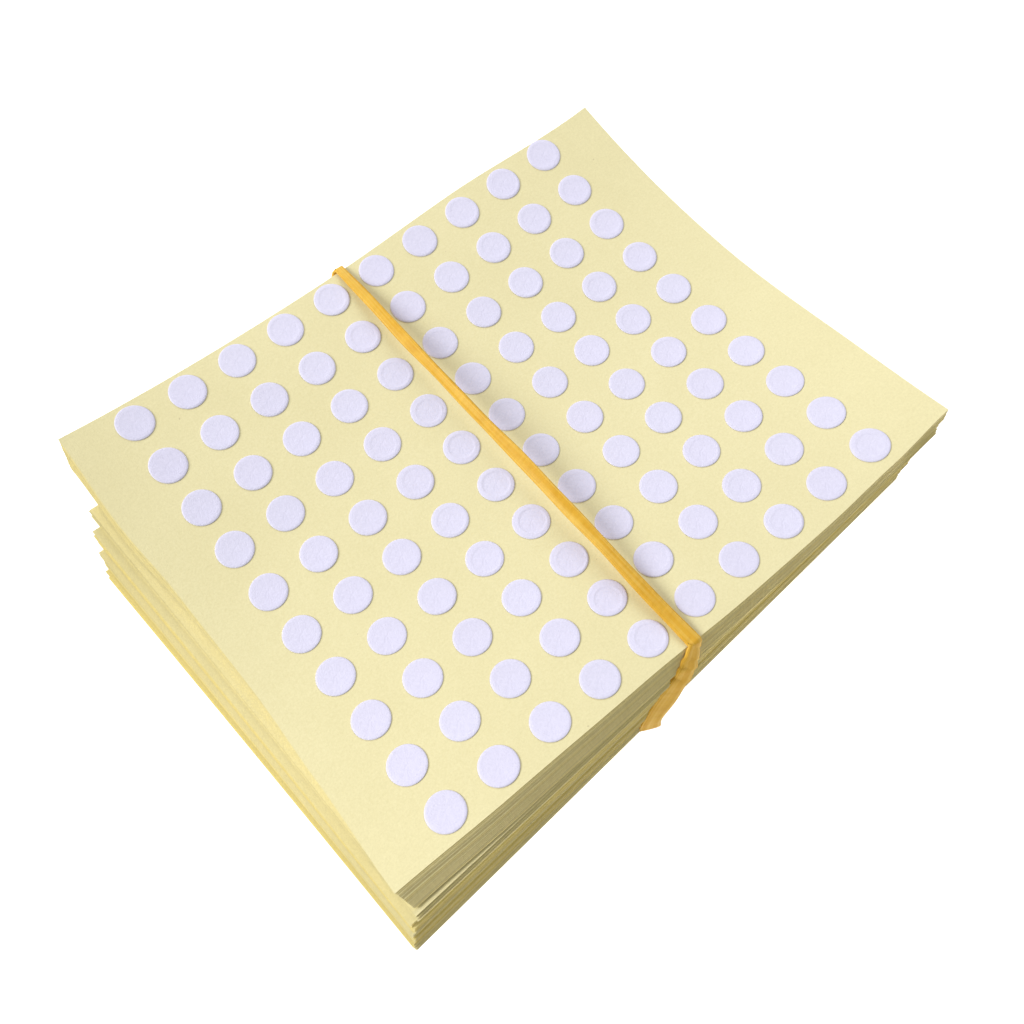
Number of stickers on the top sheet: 100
